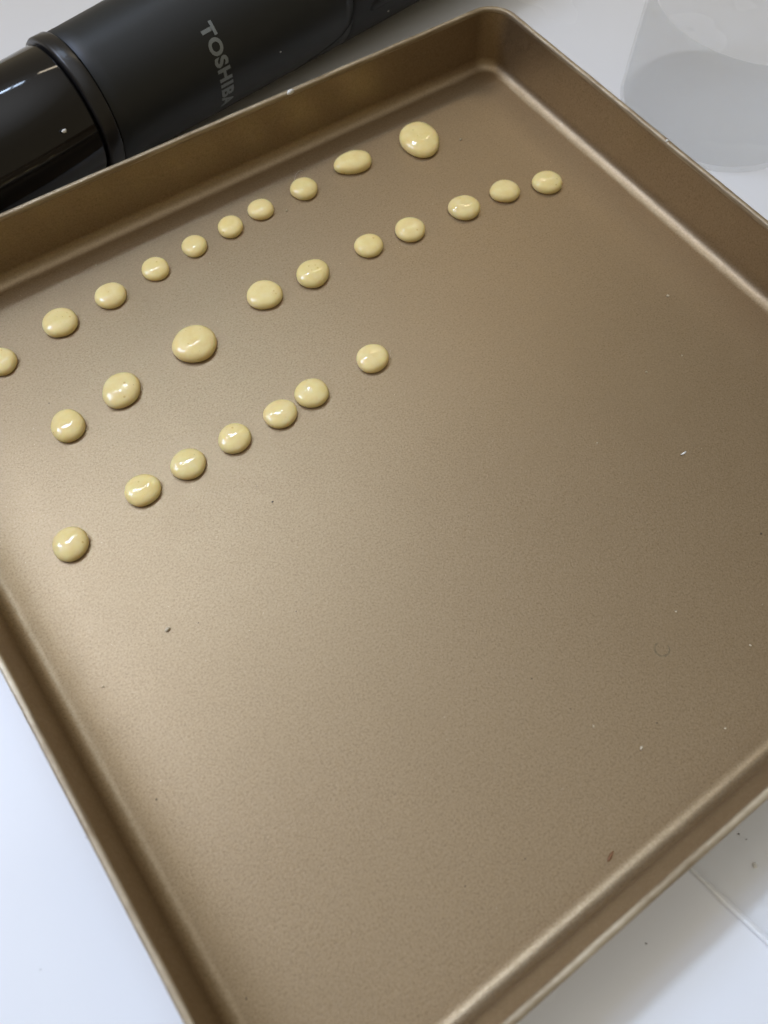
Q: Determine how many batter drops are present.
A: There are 27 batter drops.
